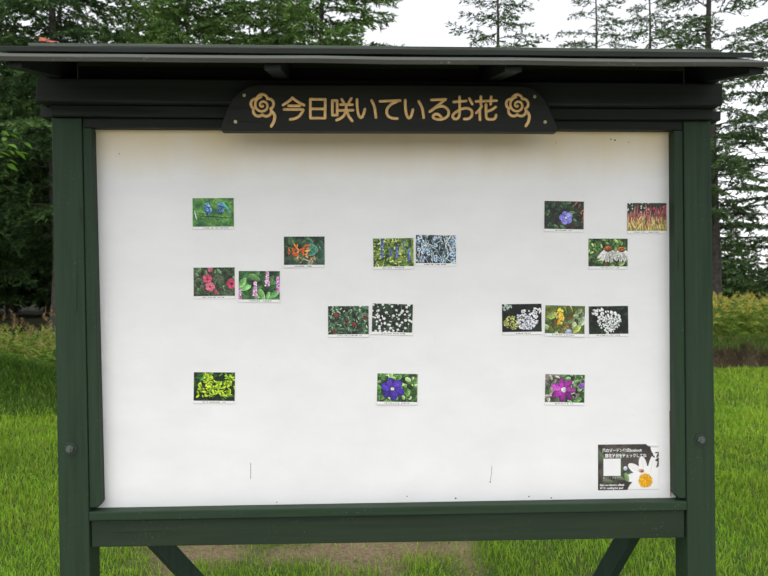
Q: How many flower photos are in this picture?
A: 17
